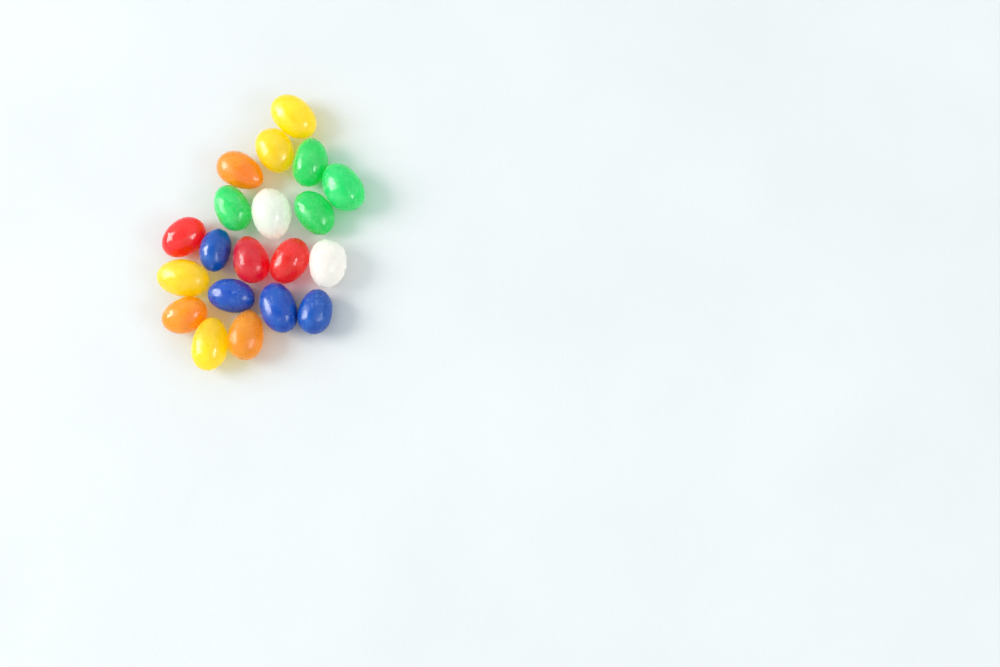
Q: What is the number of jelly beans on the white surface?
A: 20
